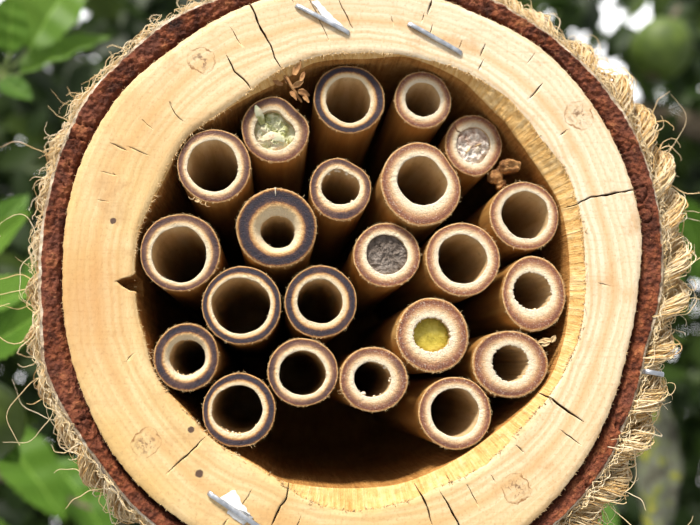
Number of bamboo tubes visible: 22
